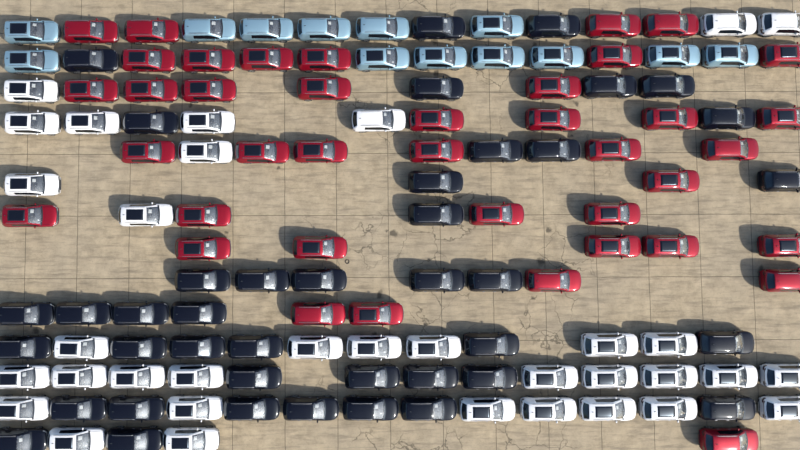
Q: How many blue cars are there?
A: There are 13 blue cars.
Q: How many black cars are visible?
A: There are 41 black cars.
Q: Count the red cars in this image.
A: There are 40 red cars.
